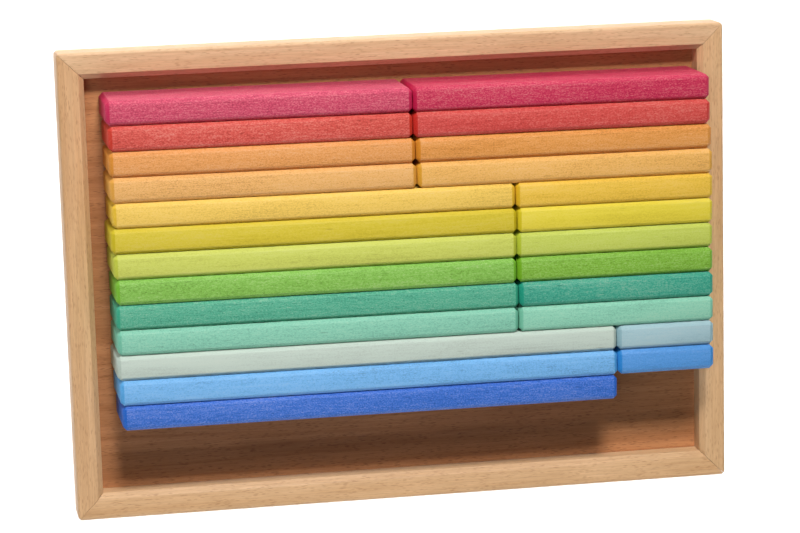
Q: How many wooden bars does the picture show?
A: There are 25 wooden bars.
